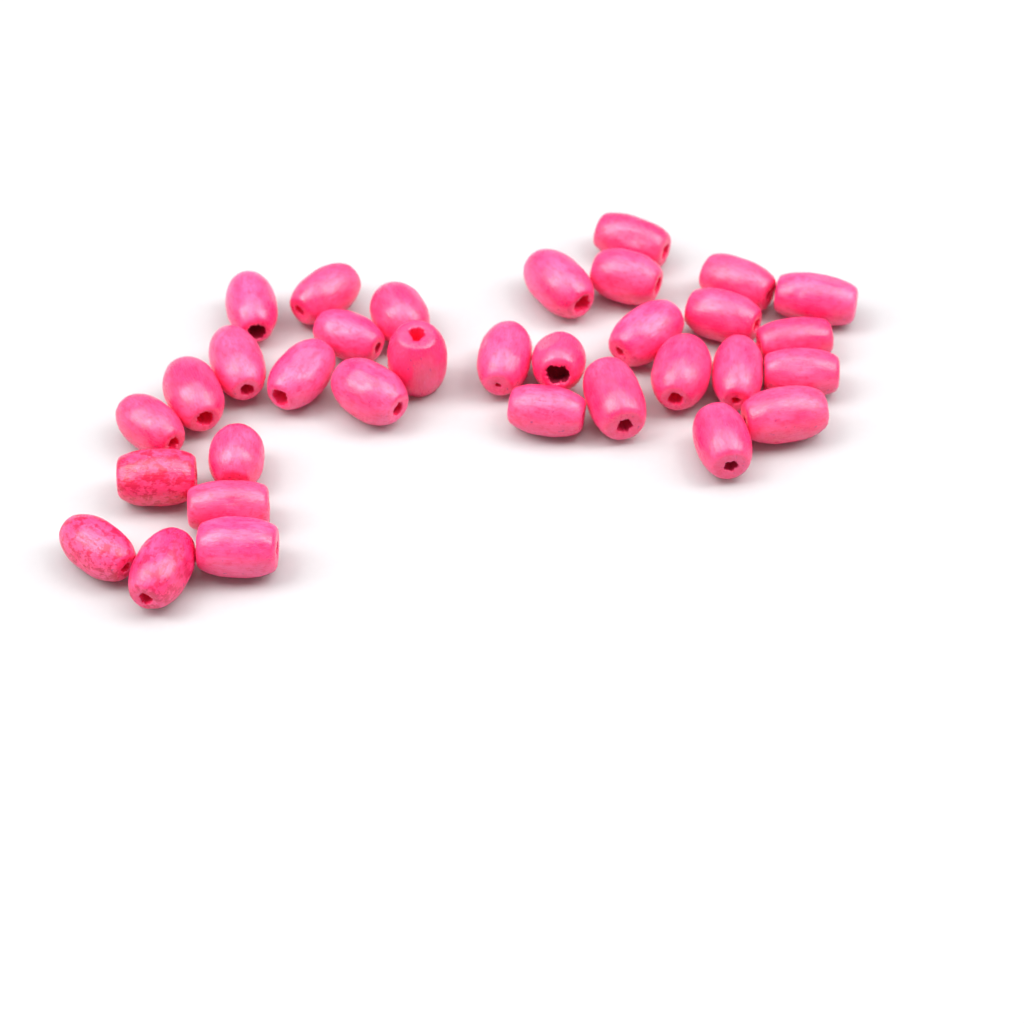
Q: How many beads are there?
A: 33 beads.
